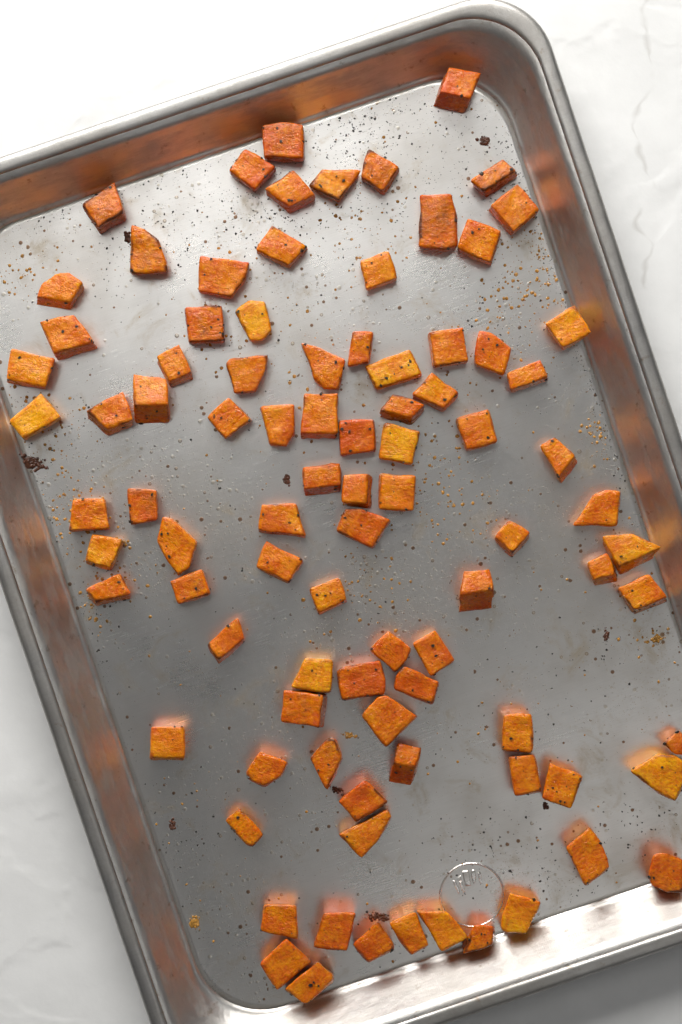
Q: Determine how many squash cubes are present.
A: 91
